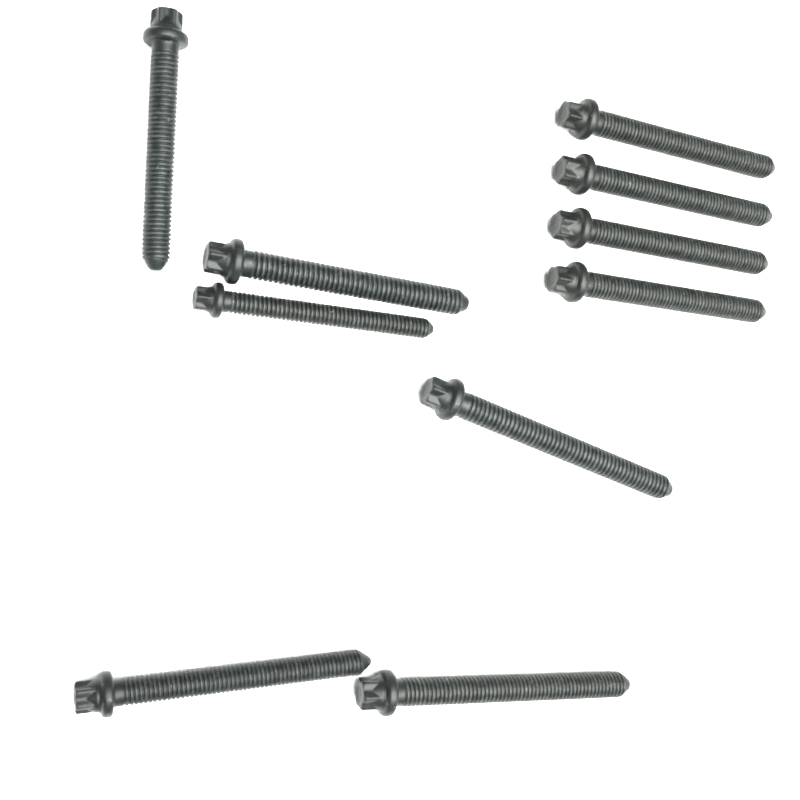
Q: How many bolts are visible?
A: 10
